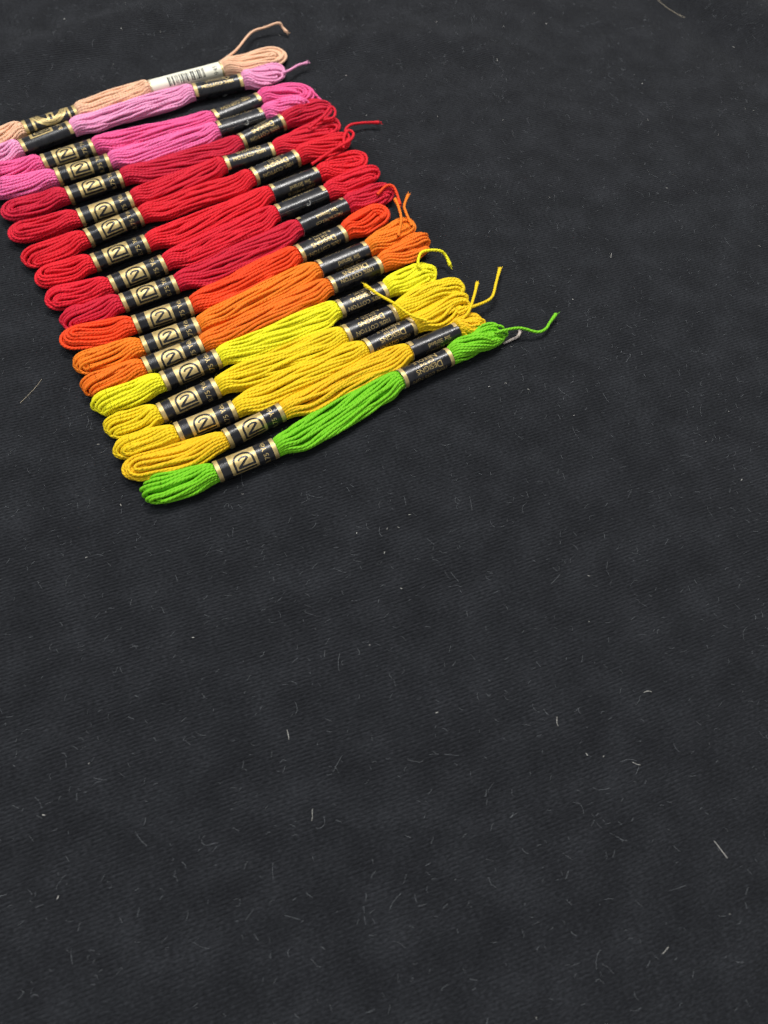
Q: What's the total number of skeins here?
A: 18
